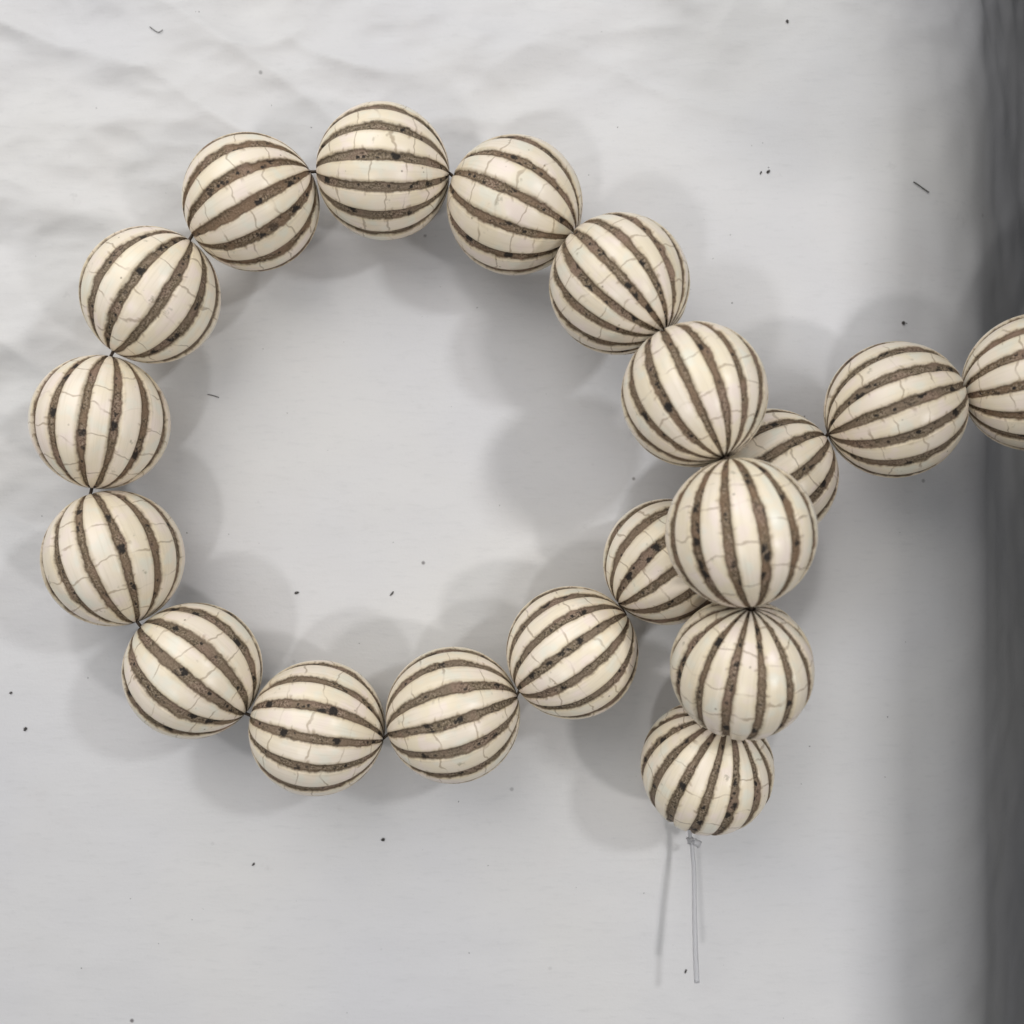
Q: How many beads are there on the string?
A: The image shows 19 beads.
